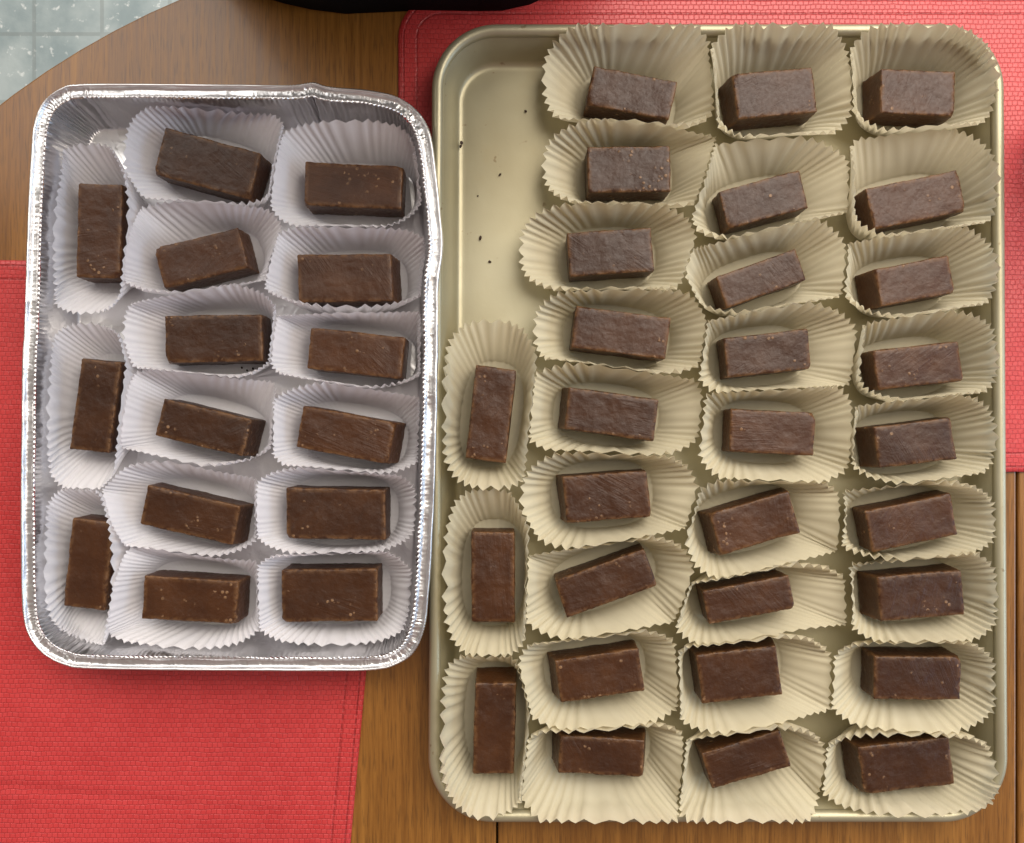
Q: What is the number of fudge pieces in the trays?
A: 45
